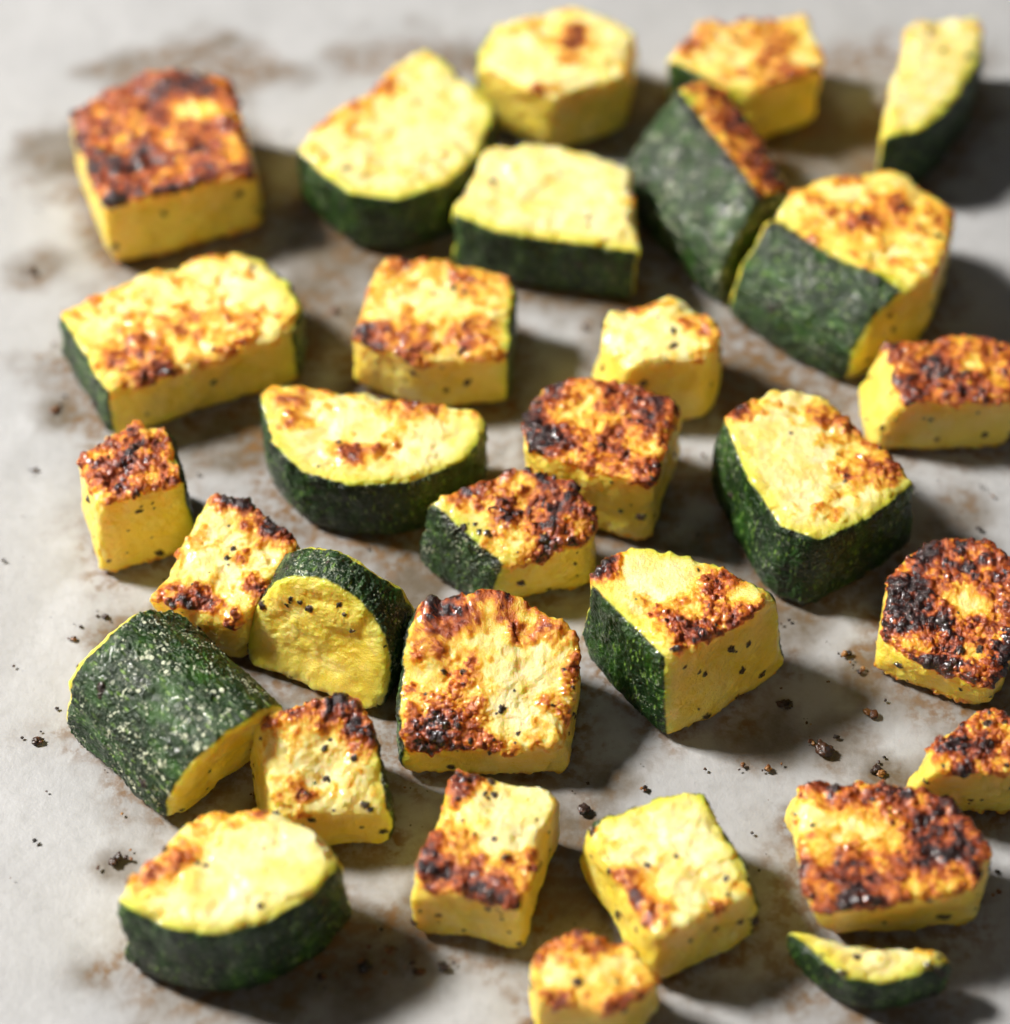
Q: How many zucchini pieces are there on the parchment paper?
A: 31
